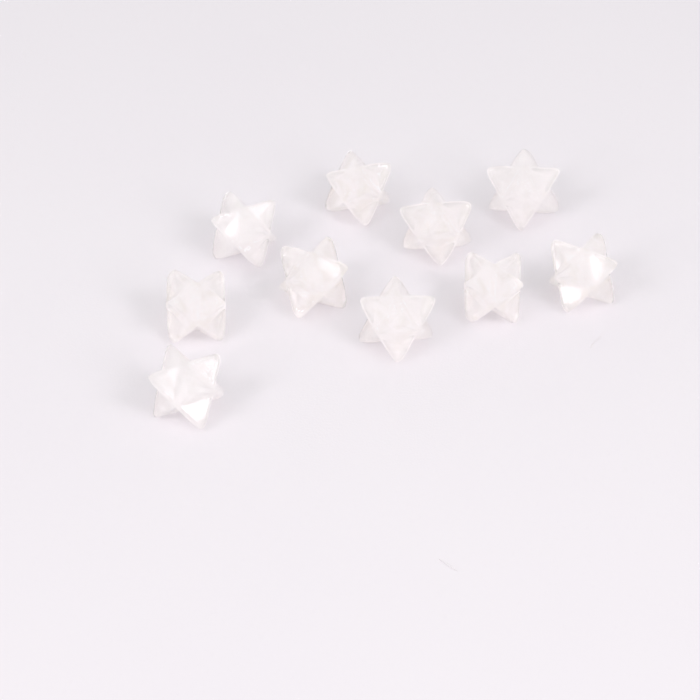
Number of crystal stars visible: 10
